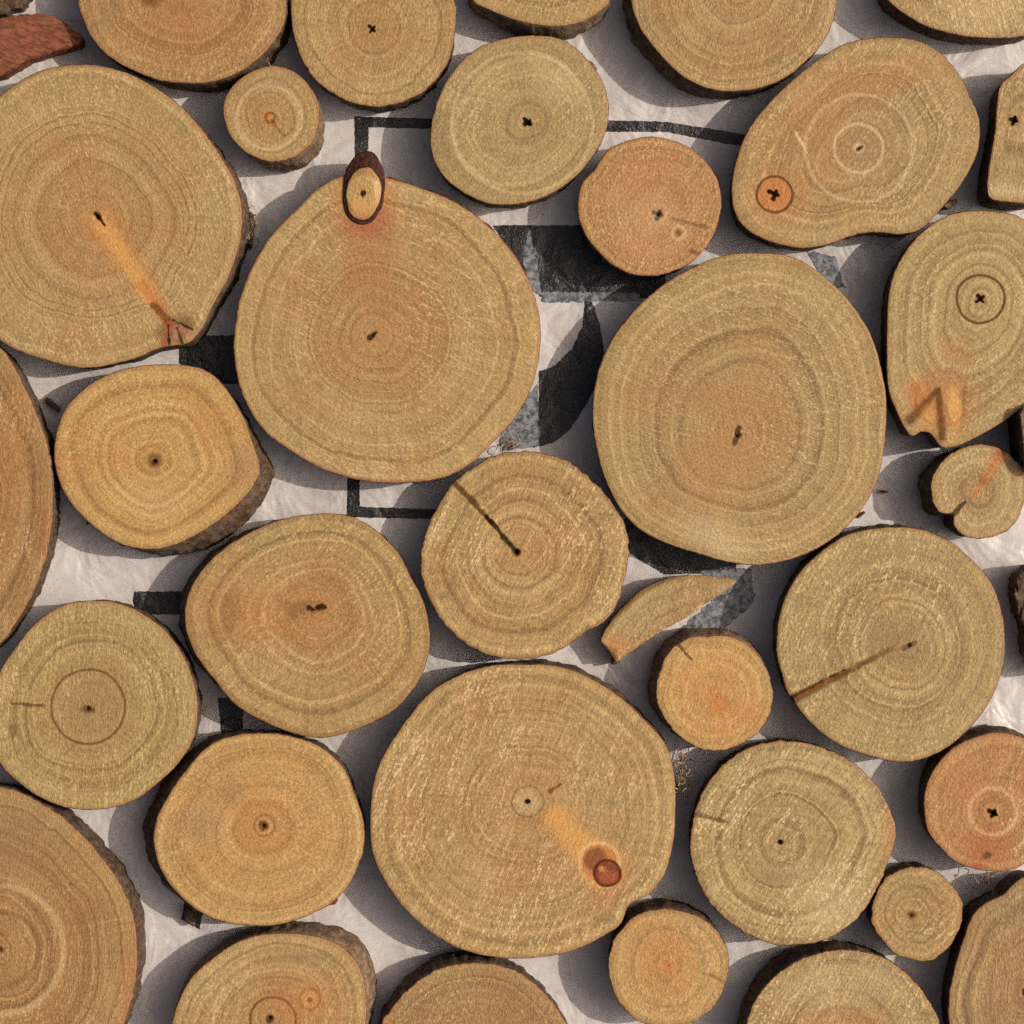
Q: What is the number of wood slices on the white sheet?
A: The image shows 33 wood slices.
